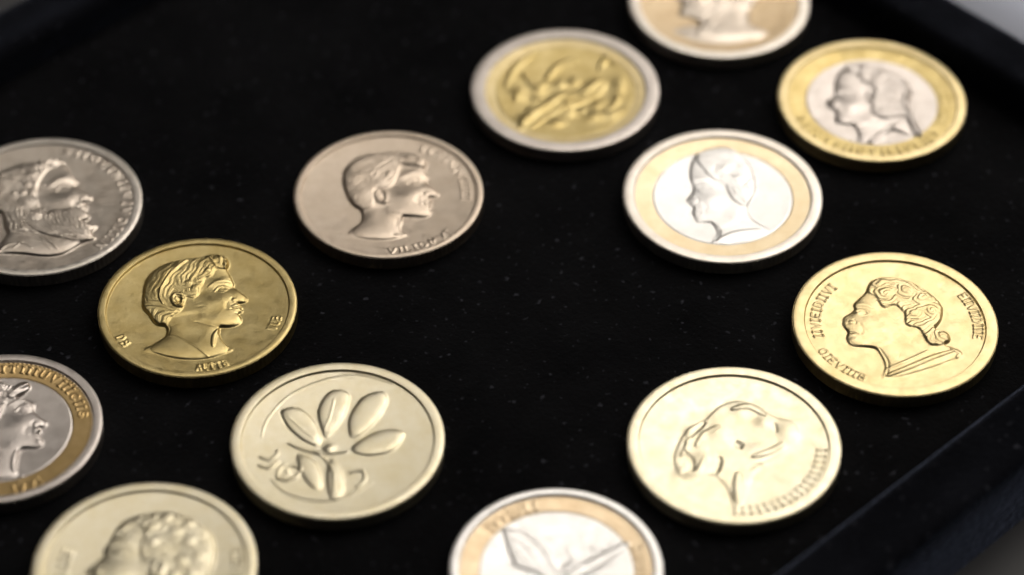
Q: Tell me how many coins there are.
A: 13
